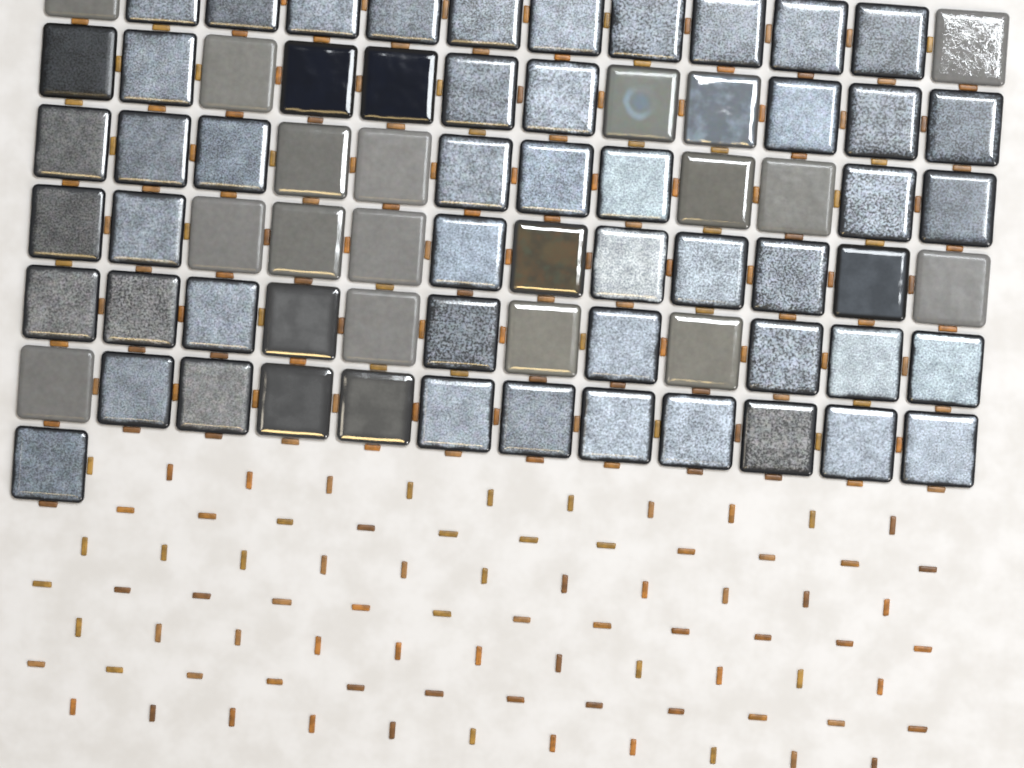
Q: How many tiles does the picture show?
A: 73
